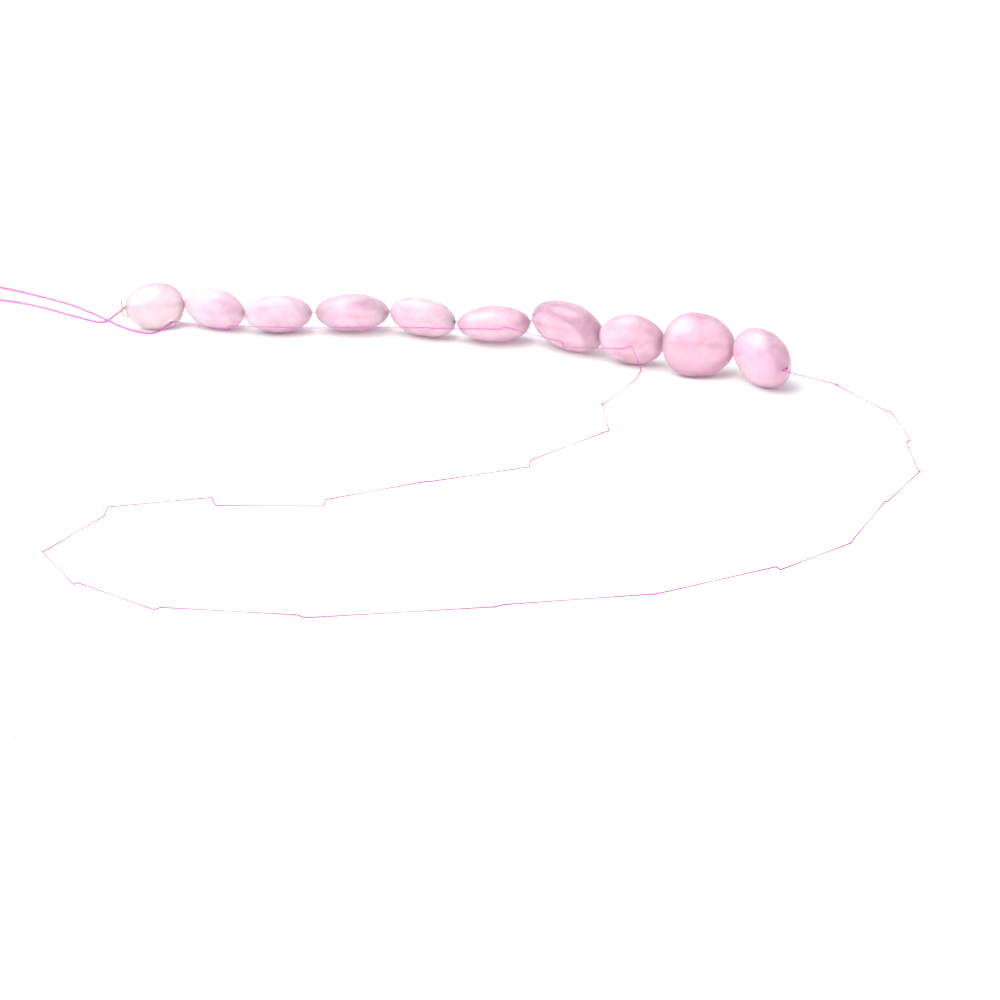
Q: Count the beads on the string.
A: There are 10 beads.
